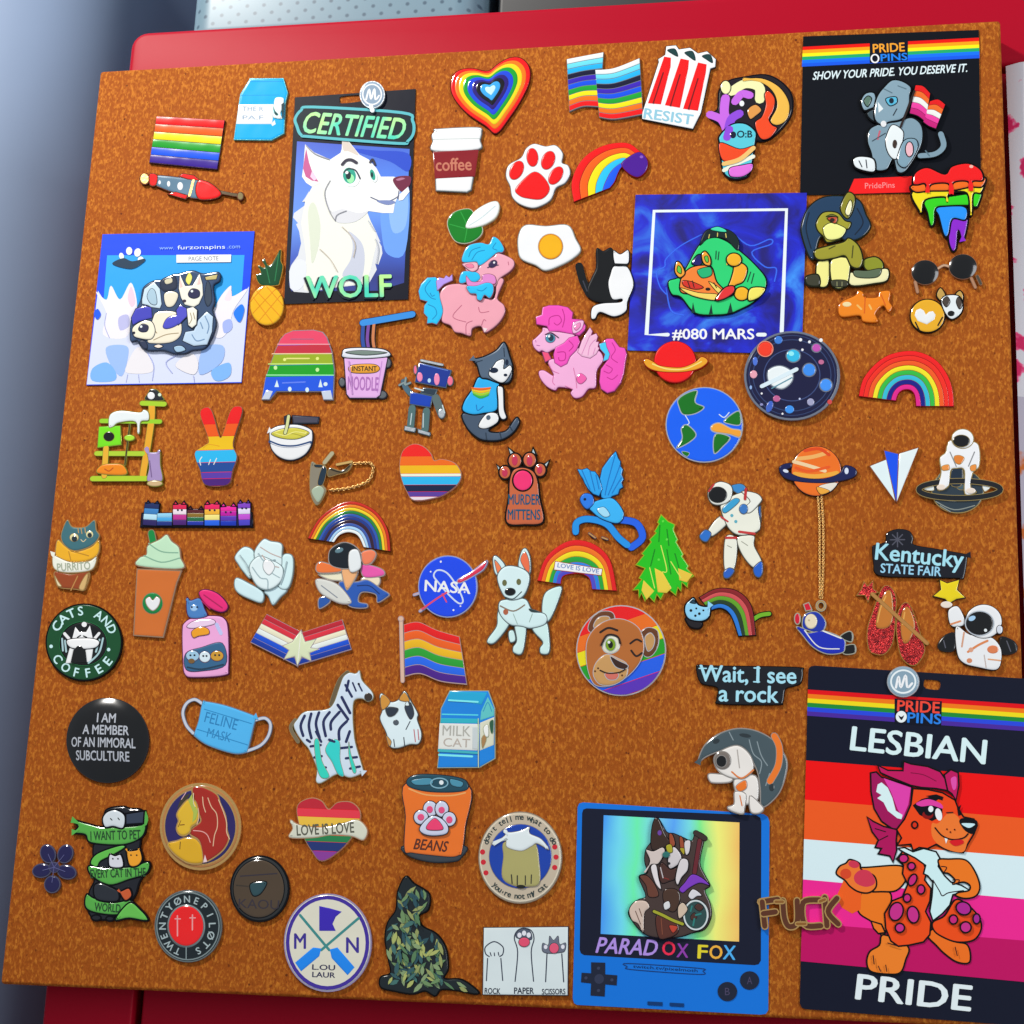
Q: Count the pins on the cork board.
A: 85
